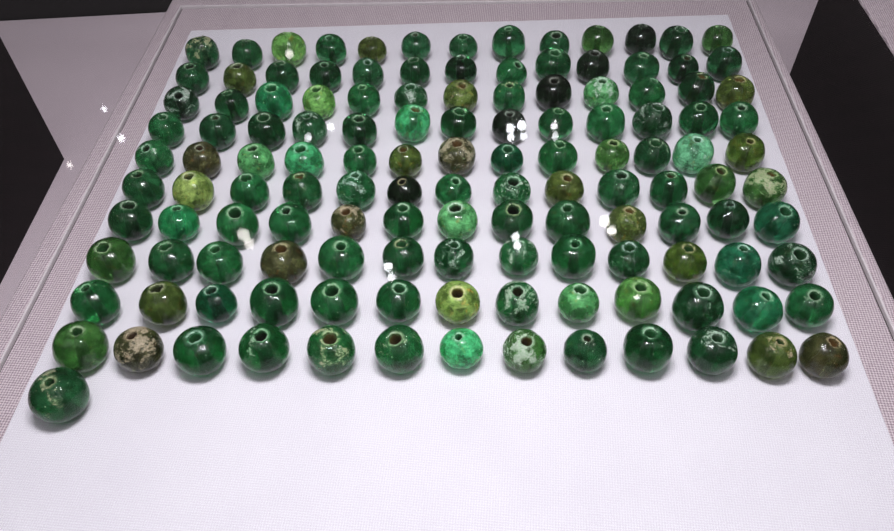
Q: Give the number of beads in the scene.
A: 131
